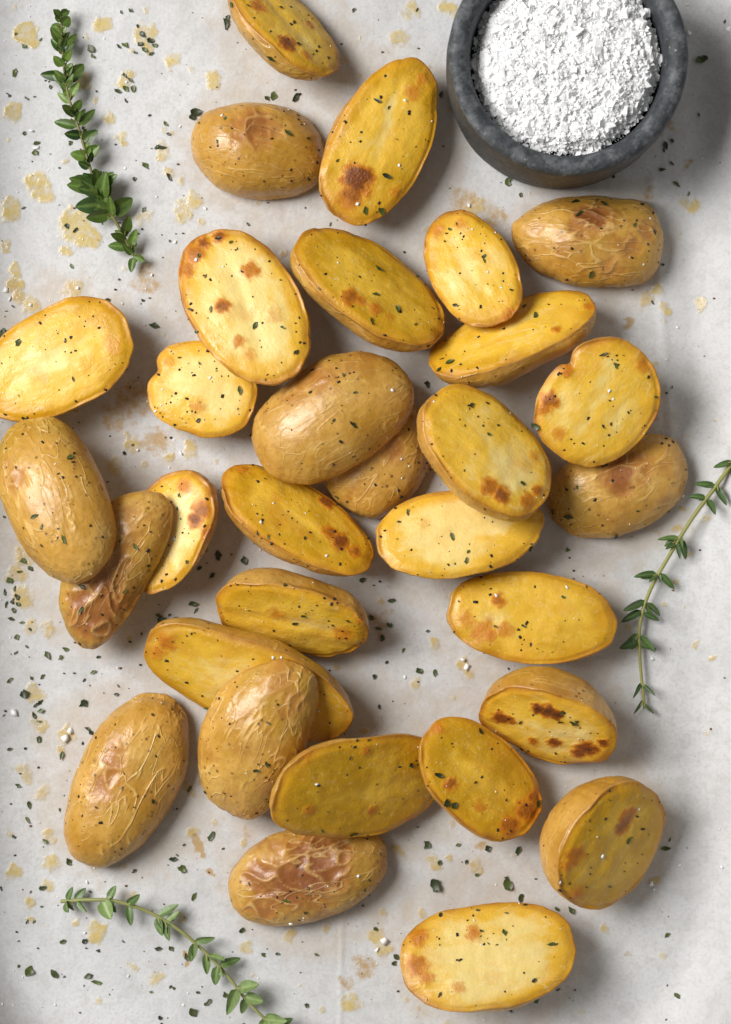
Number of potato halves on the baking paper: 31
